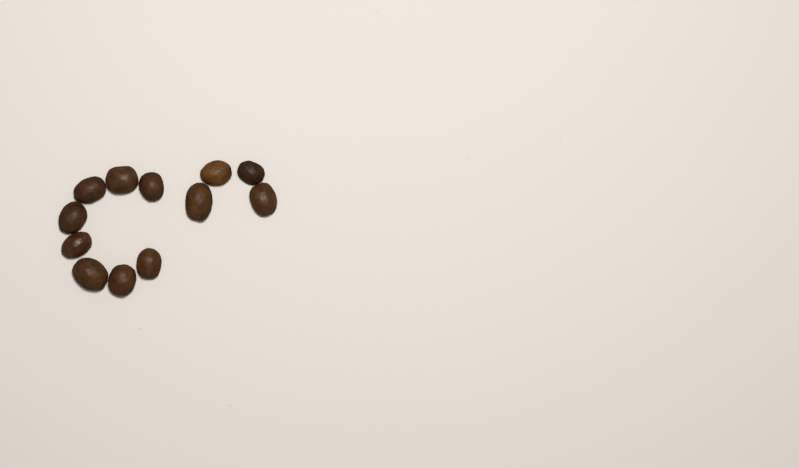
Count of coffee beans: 12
